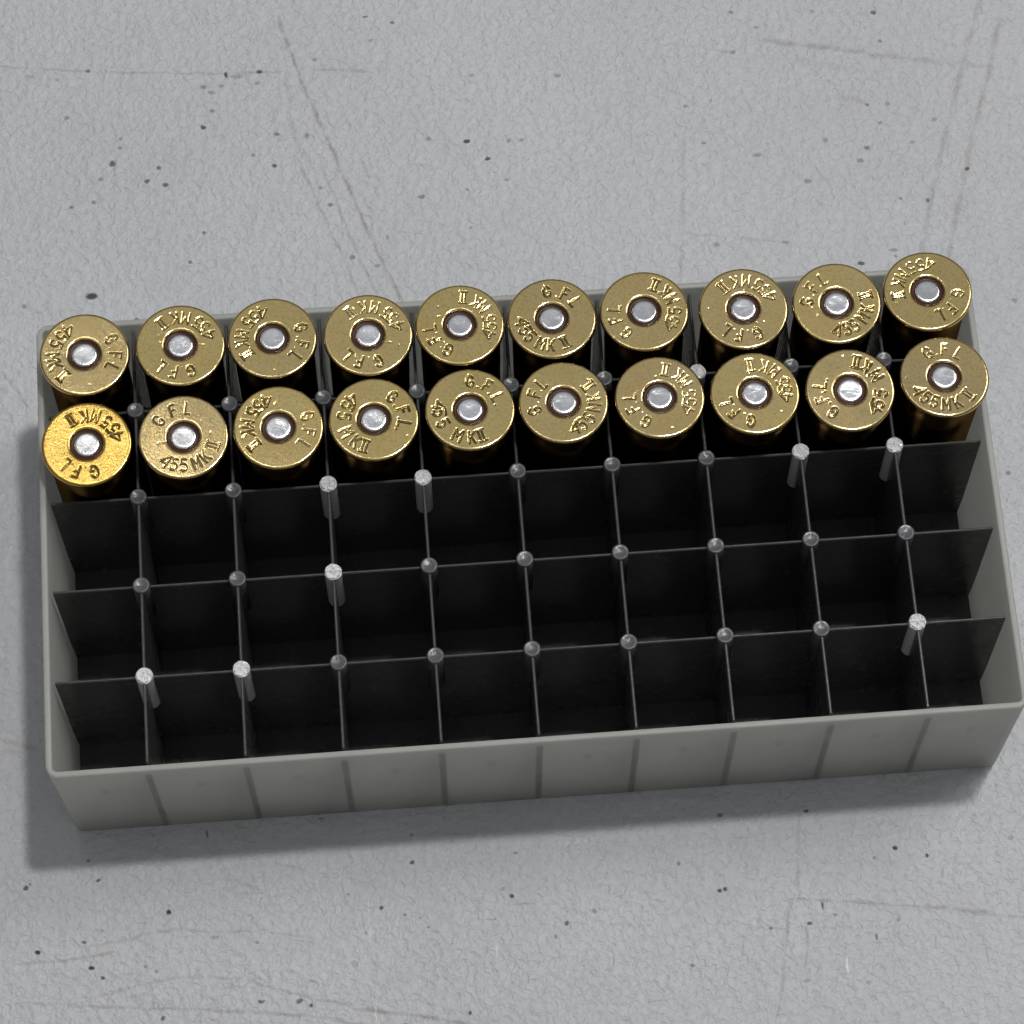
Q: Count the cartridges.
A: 20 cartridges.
